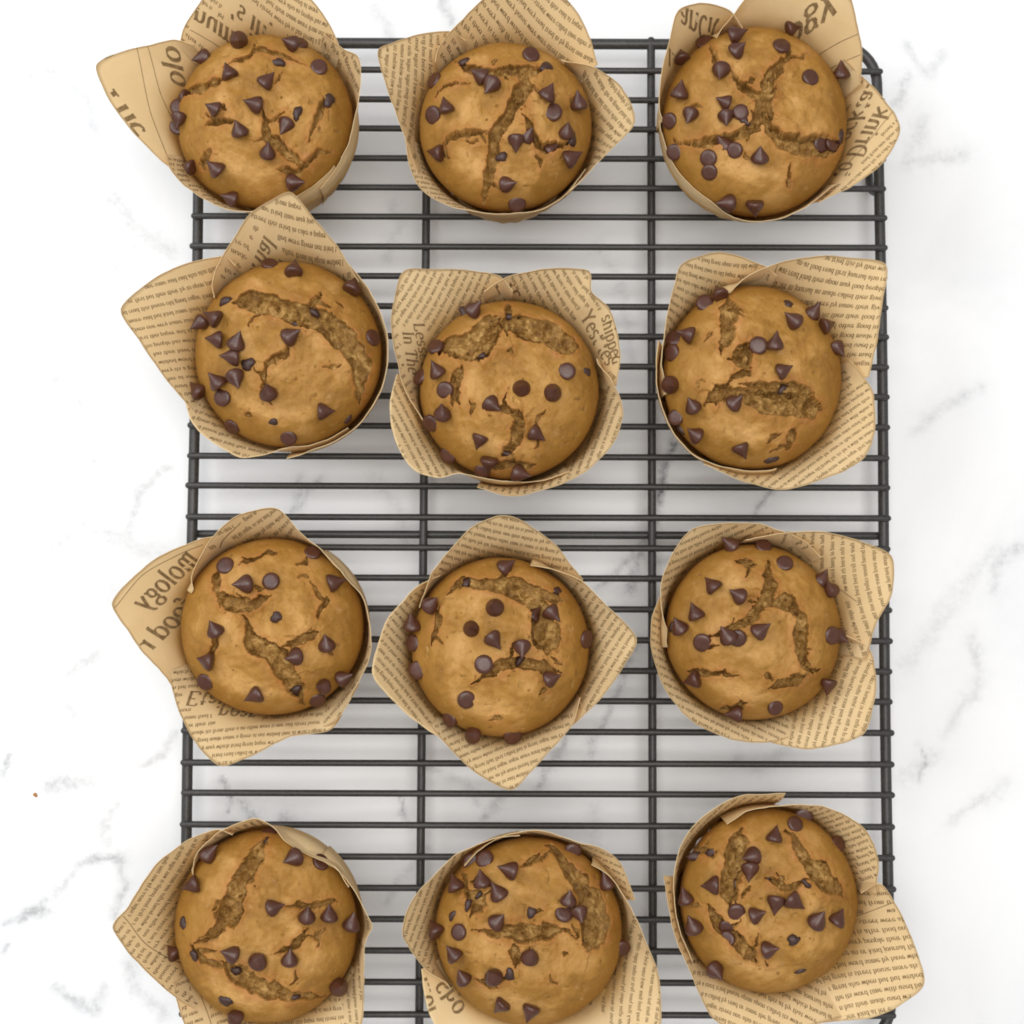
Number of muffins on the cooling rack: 12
